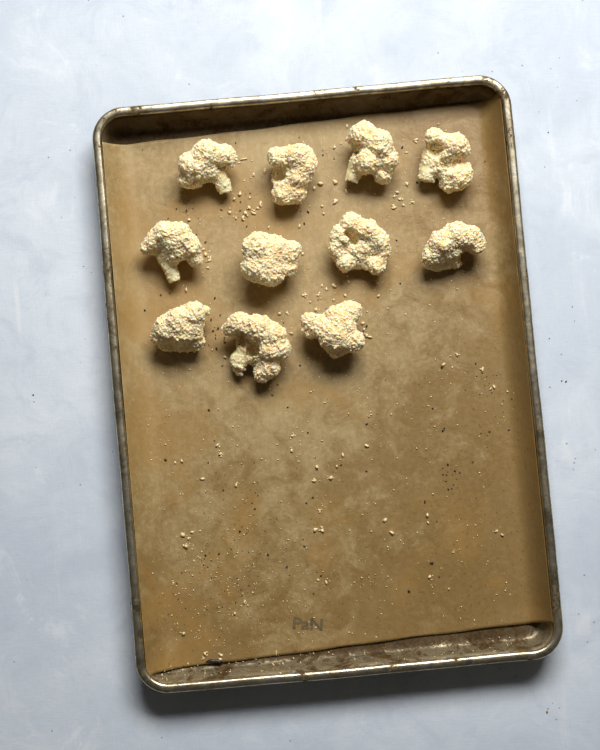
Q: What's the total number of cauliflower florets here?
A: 11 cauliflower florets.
